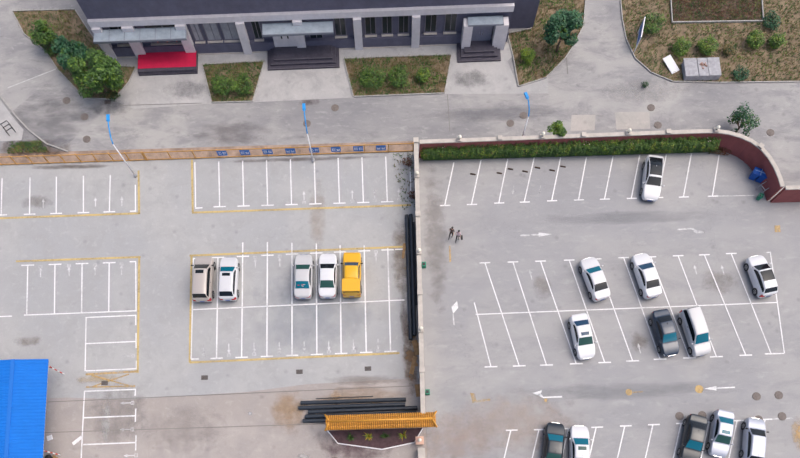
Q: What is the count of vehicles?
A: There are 17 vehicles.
